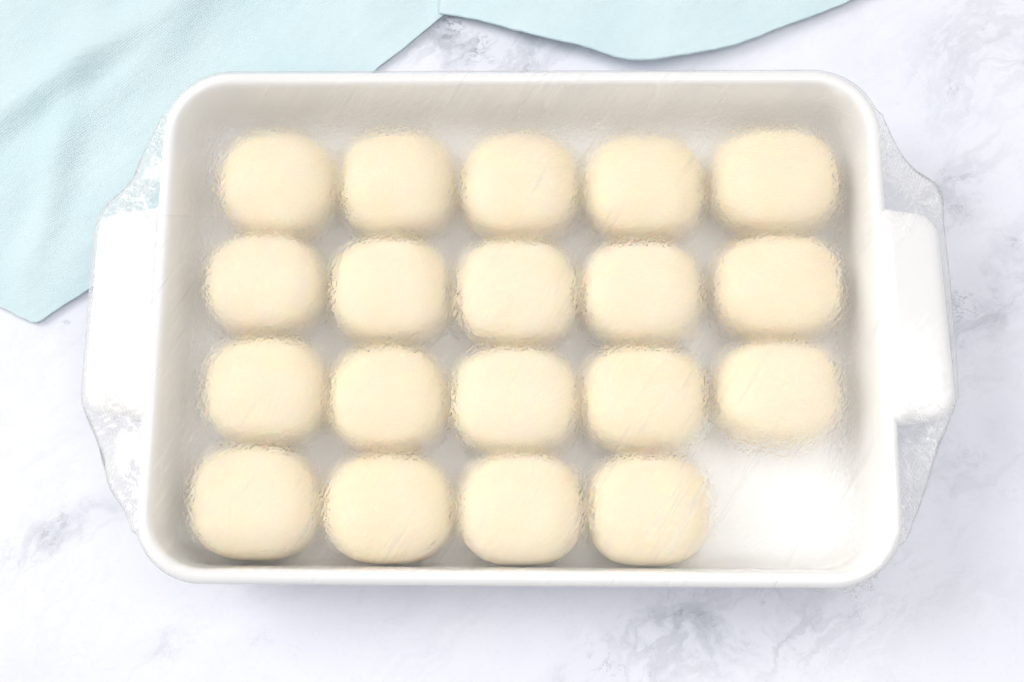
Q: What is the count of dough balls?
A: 19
